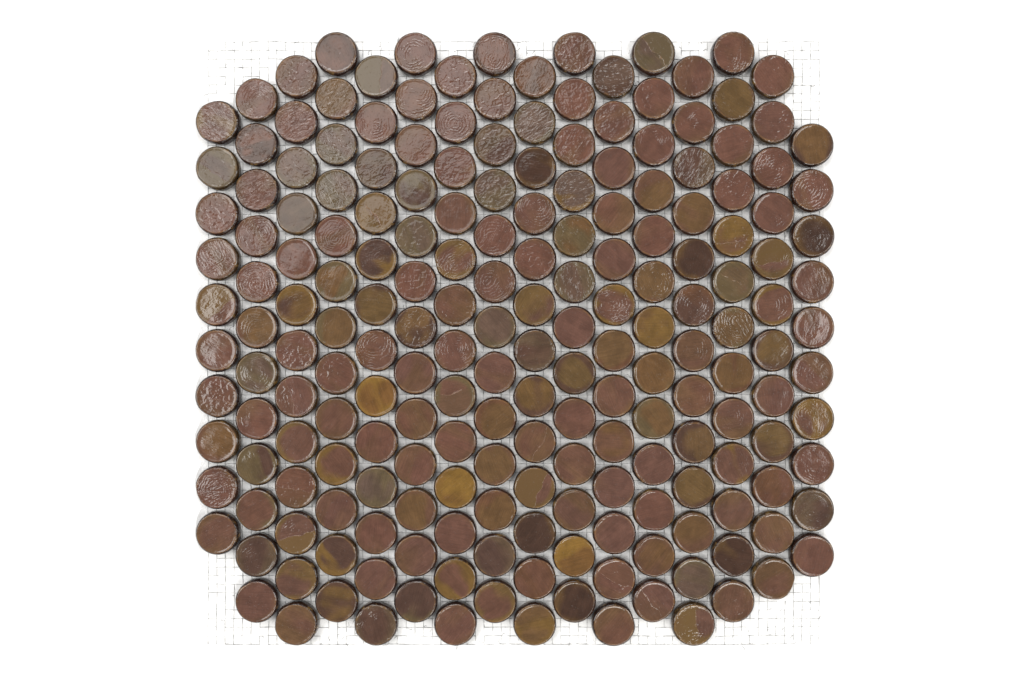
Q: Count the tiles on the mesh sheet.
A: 200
